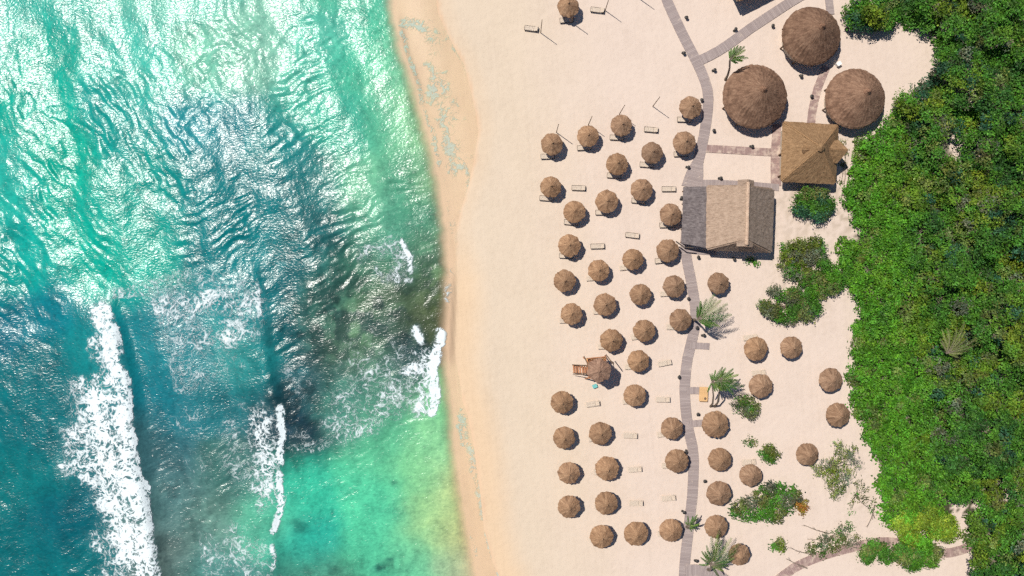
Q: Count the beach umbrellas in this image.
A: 52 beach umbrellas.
